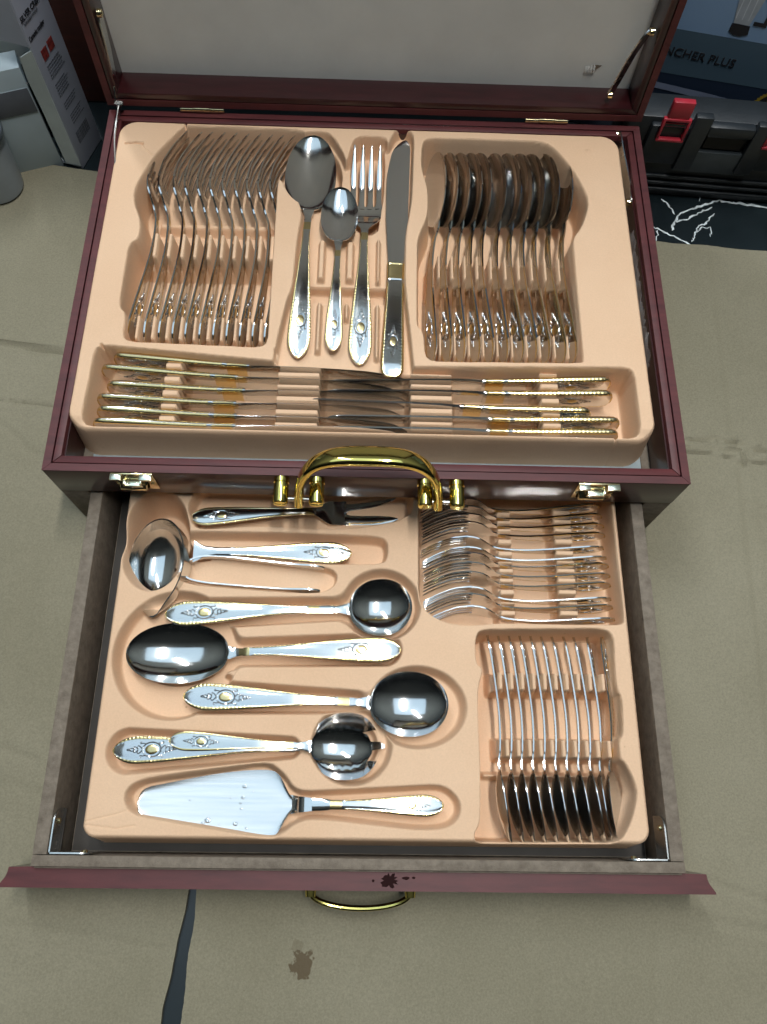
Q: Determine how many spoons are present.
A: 28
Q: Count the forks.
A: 25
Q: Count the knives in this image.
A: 12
